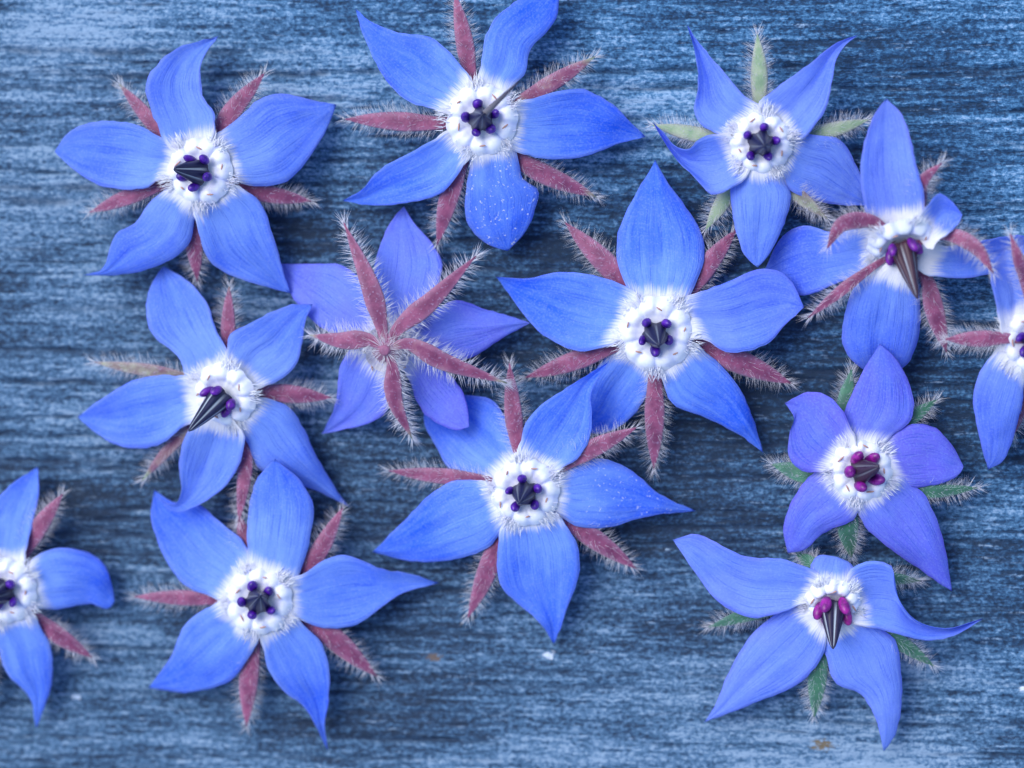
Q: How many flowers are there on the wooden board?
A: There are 13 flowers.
